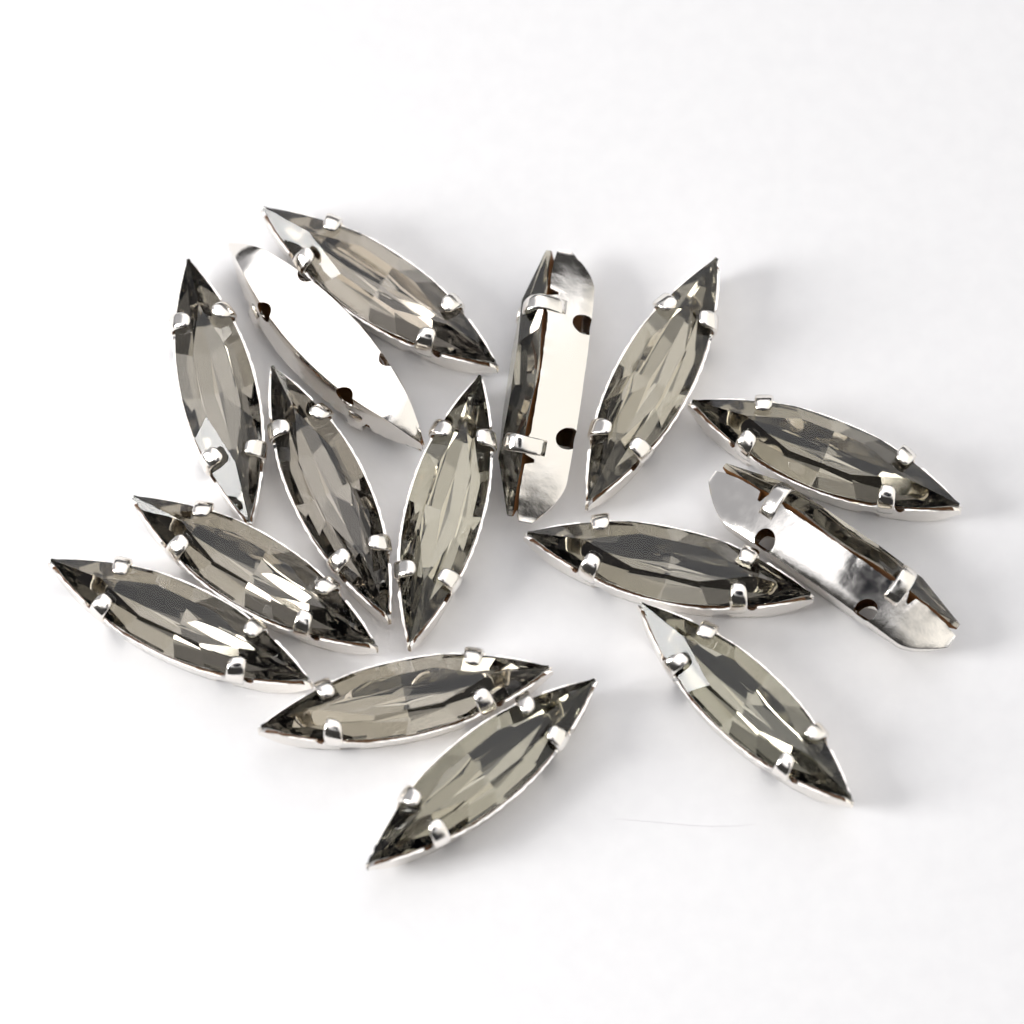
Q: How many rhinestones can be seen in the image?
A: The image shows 15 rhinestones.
